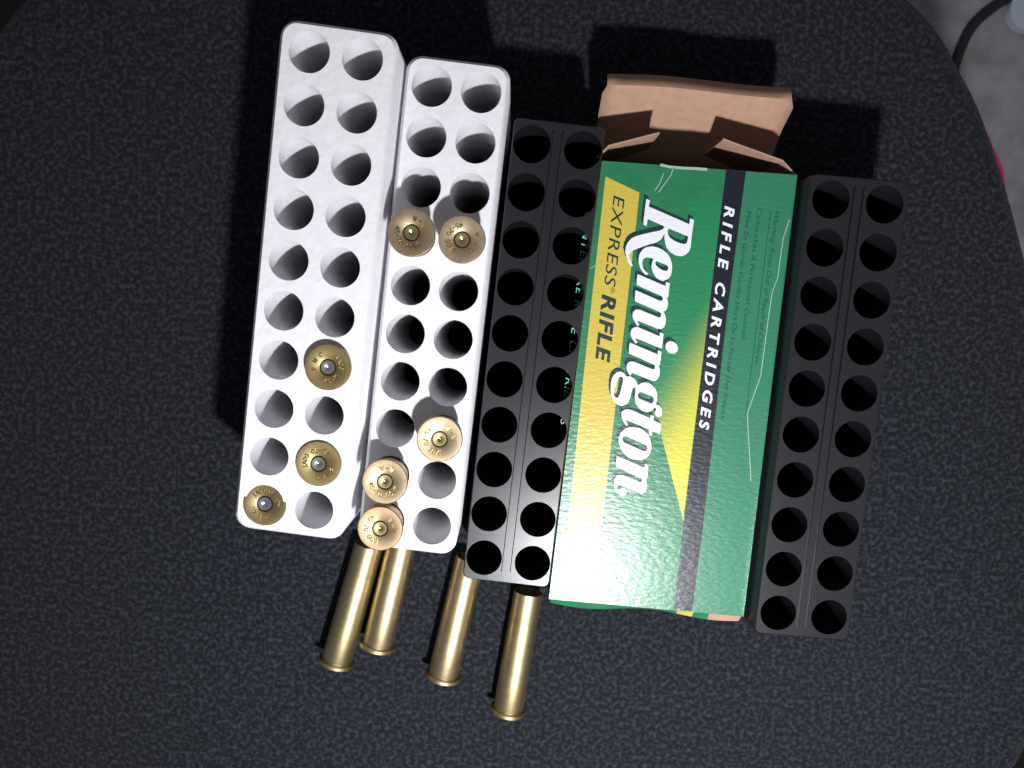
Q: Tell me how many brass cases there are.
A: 12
